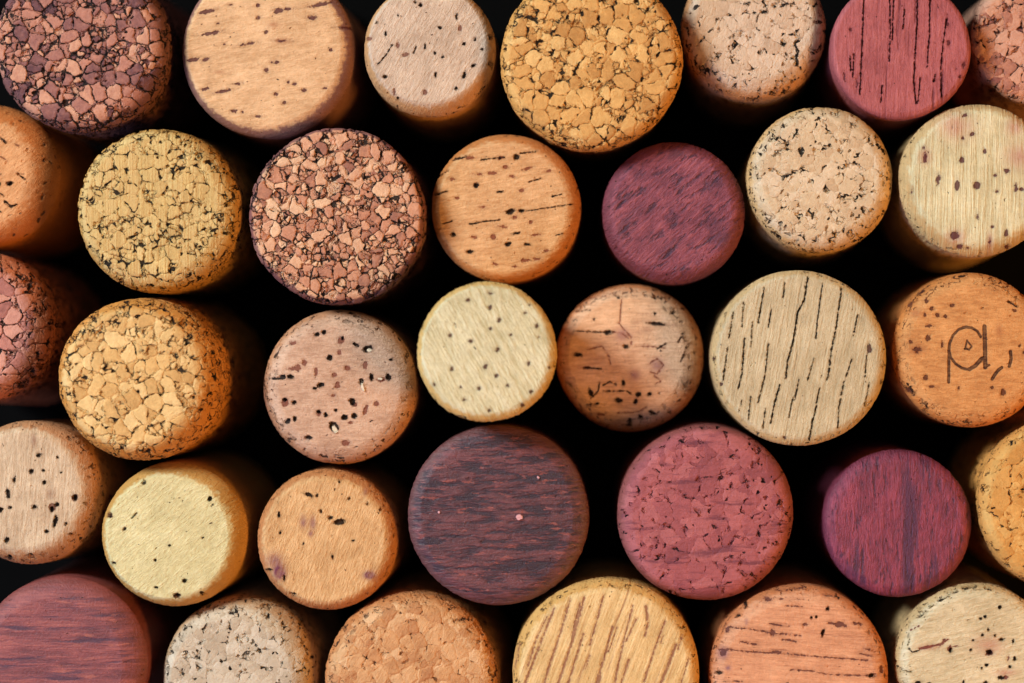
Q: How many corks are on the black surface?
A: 34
